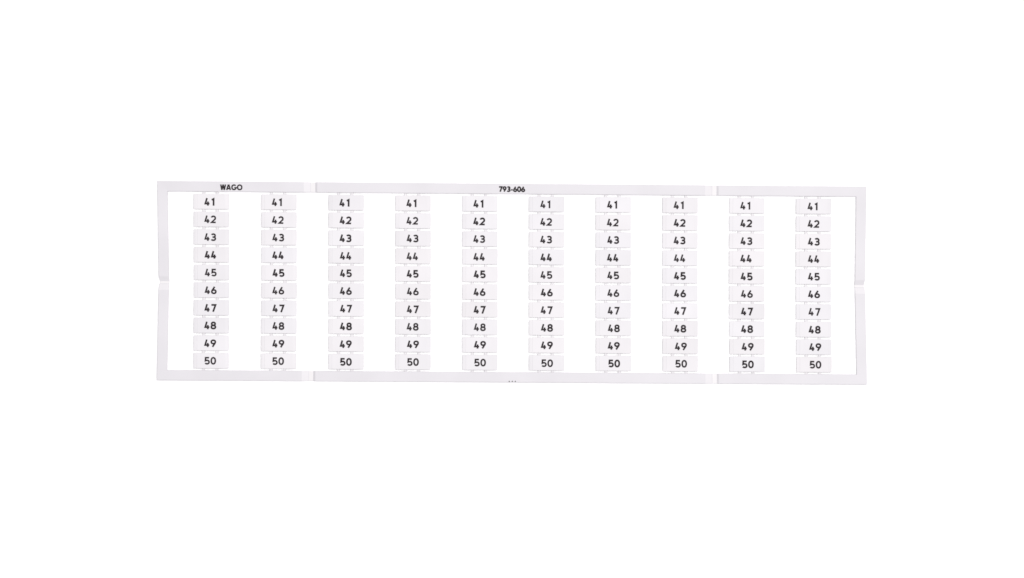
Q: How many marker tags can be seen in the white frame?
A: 100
